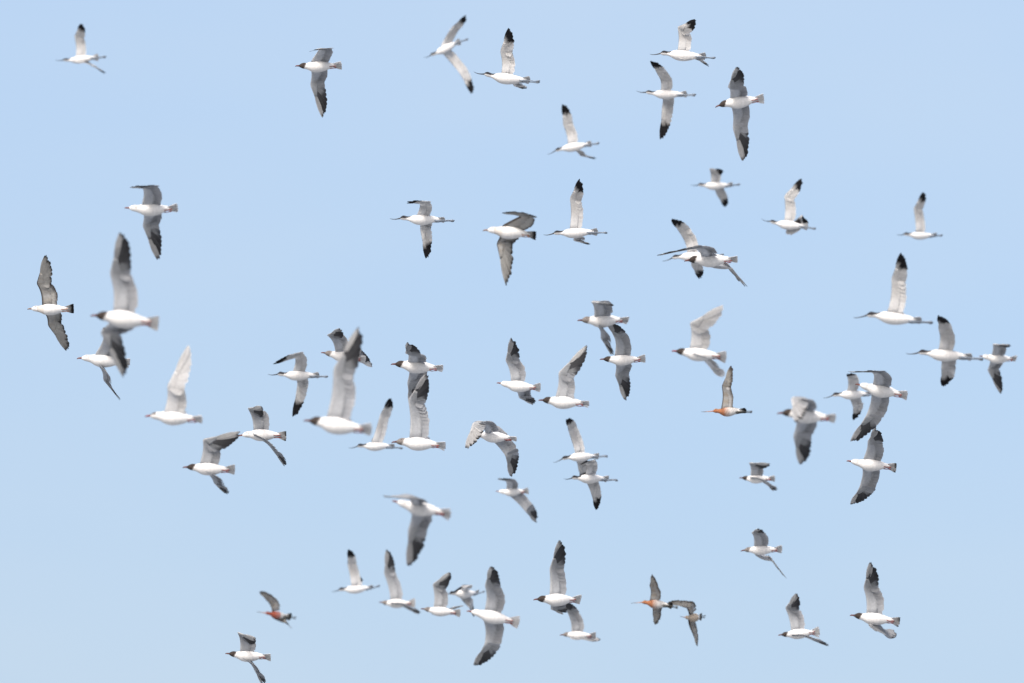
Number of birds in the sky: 62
